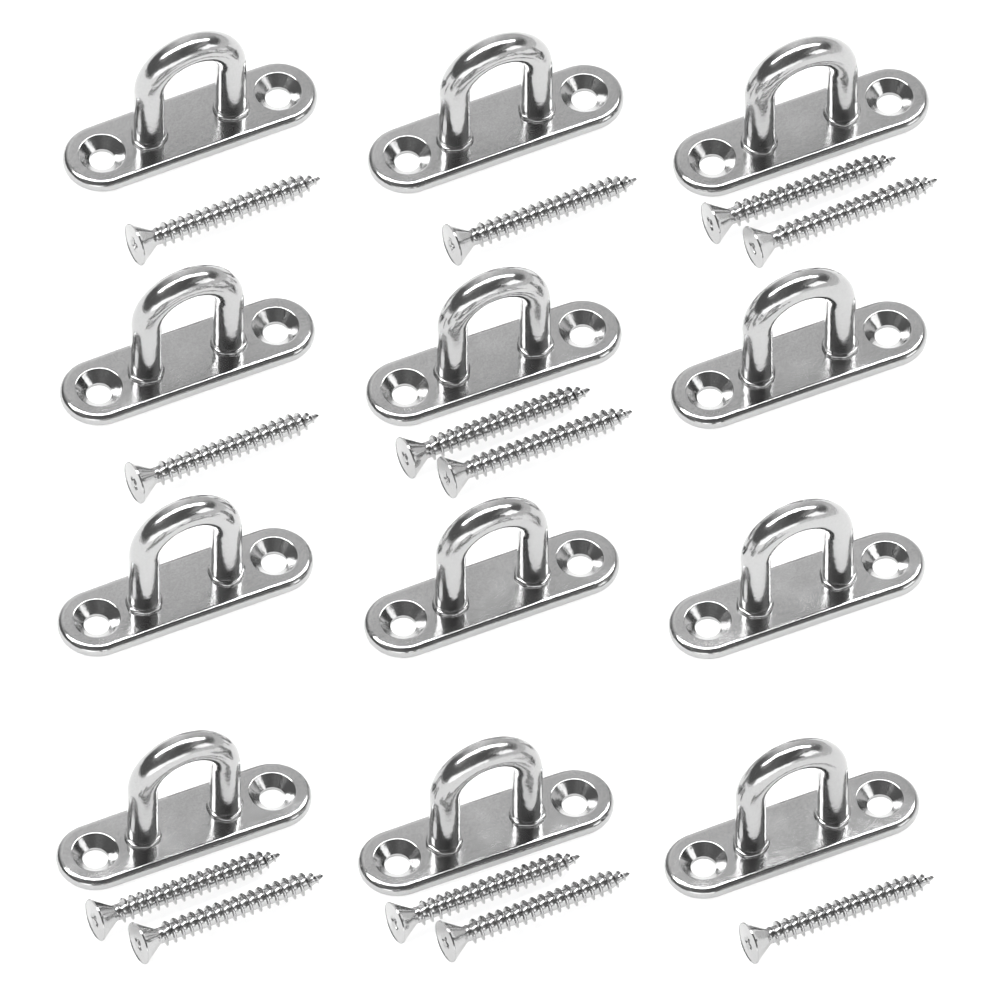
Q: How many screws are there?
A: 12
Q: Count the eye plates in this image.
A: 12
